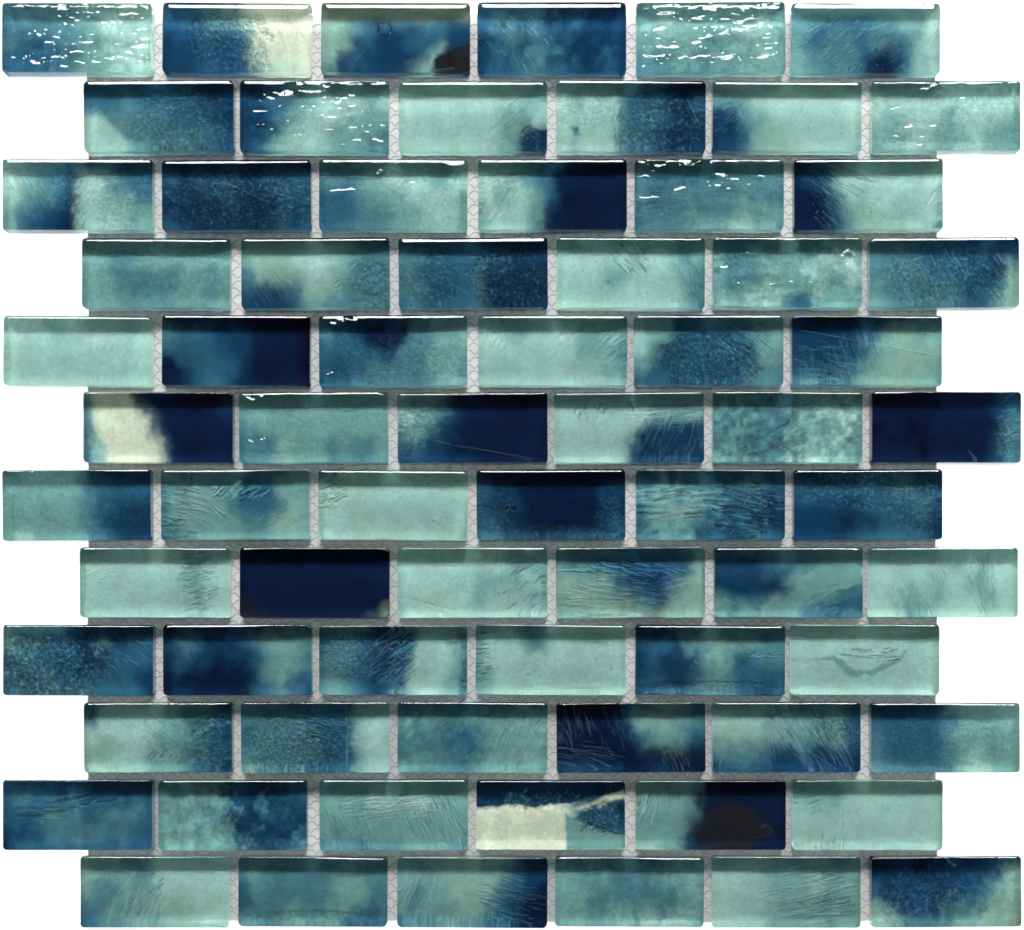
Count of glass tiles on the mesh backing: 72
